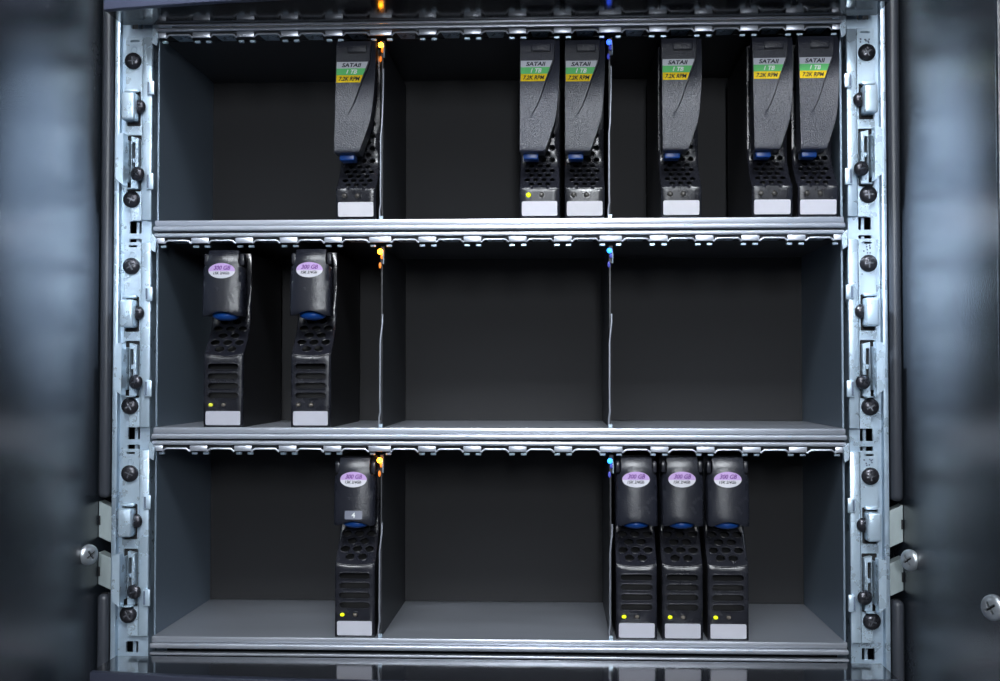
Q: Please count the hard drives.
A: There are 12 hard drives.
